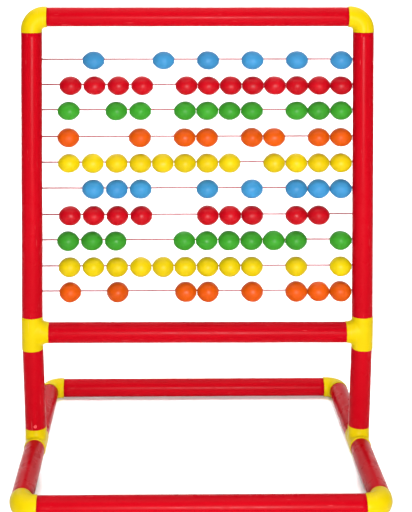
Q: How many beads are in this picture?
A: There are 94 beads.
